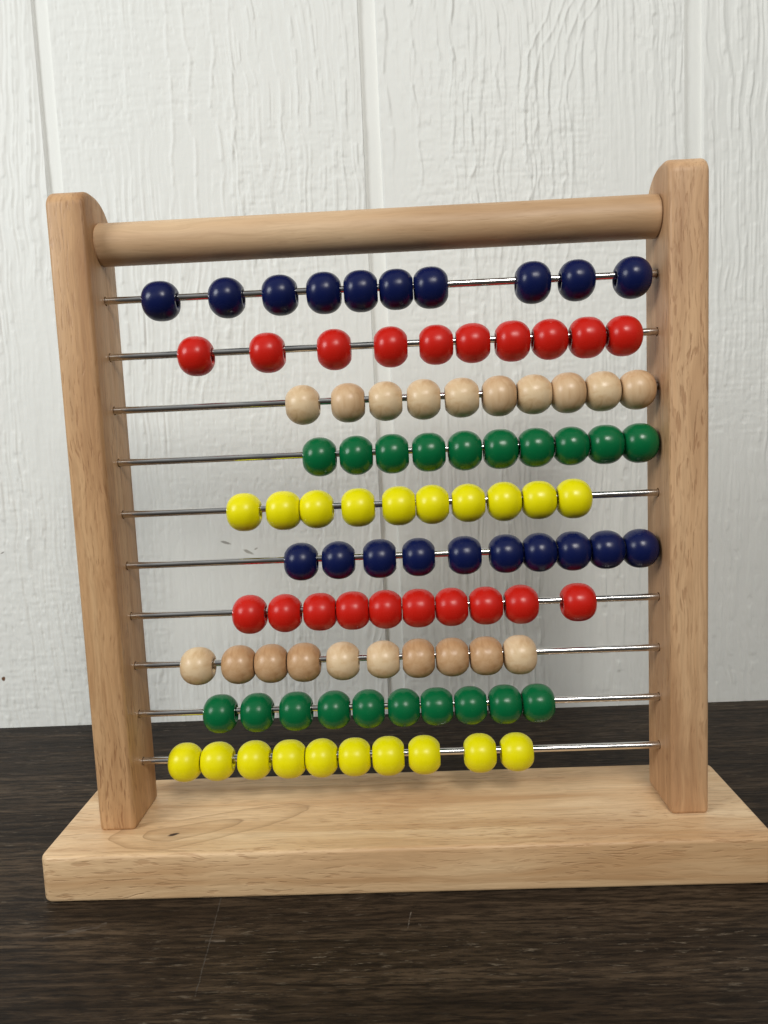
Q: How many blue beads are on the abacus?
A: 20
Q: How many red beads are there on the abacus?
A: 20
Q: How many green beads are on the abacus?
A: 20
